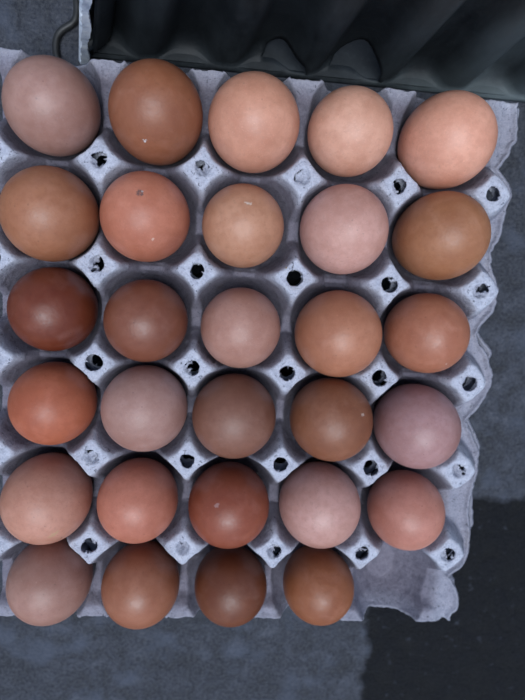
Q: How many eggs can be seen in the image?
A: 29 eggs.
